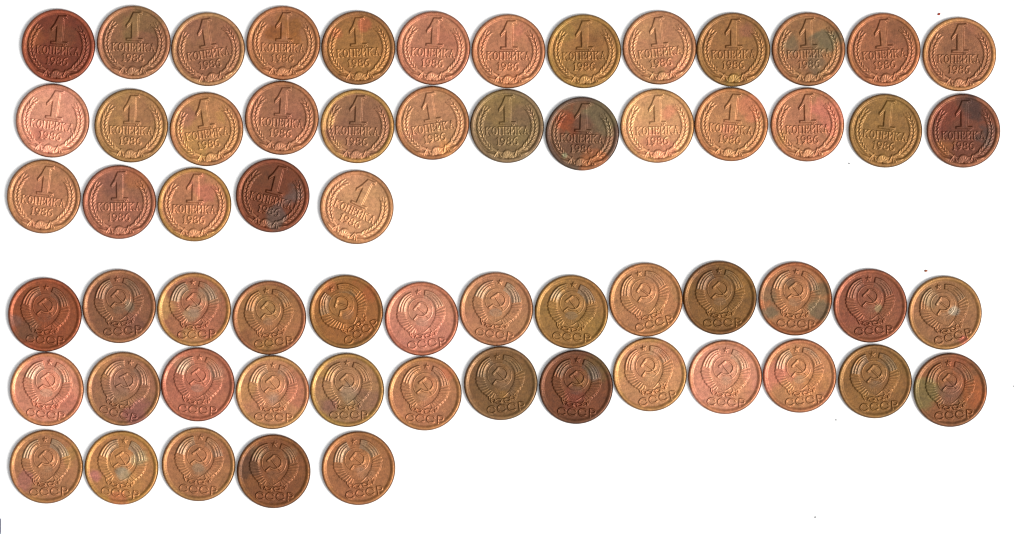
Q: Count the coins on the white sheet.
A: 62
